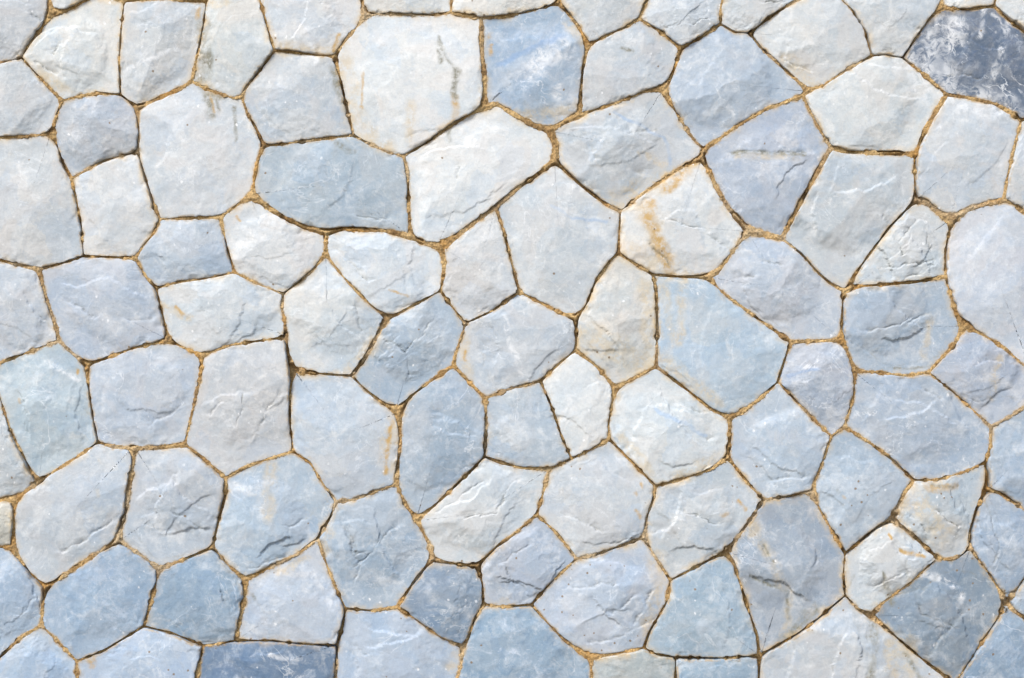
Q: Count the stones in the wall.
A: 98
